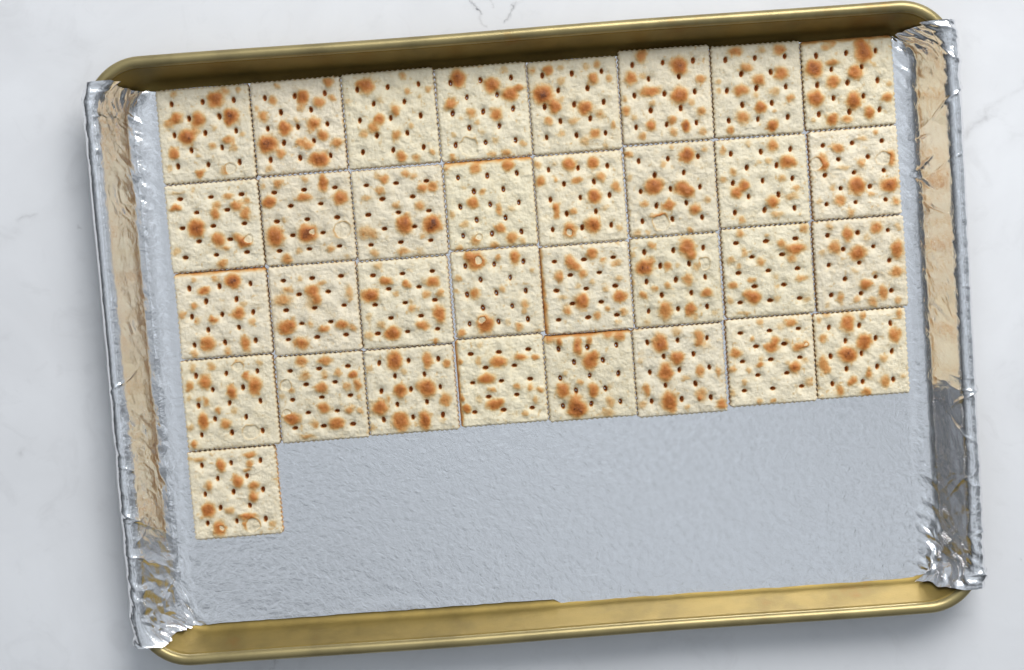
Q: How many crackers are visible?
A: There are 33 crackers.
